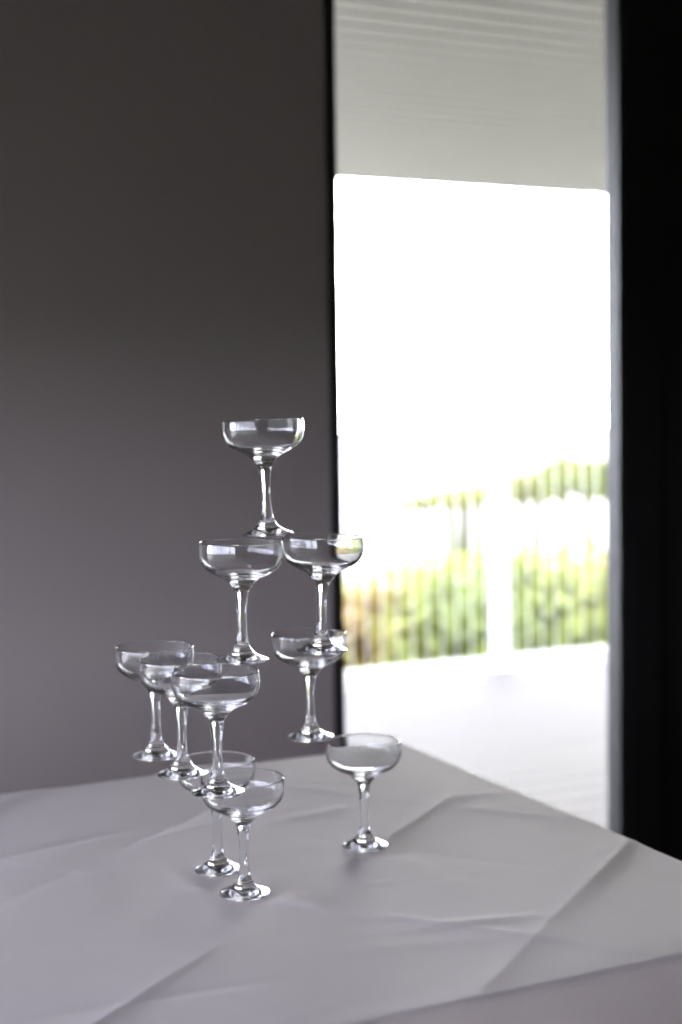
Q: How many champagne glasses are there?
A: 10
